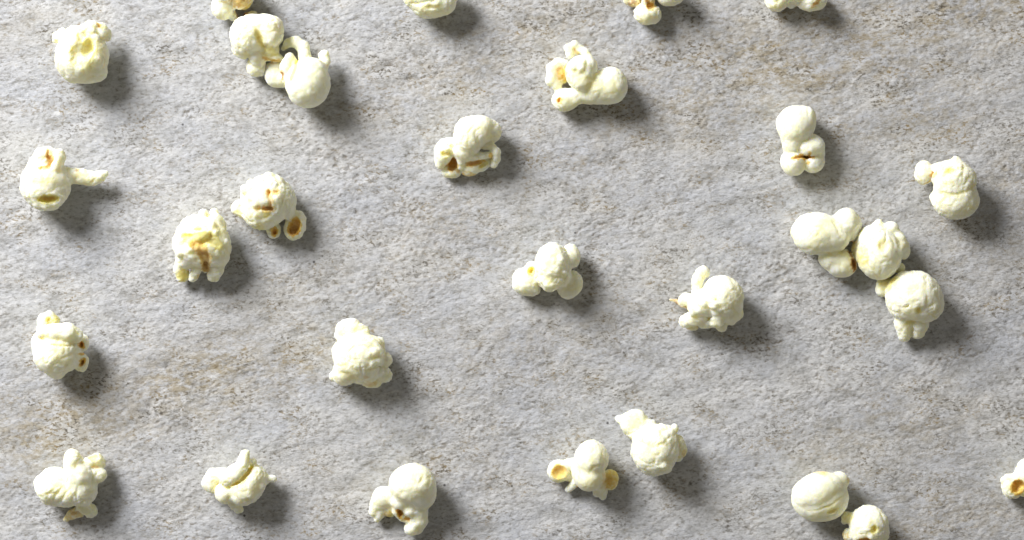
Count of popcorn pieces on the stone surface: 29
